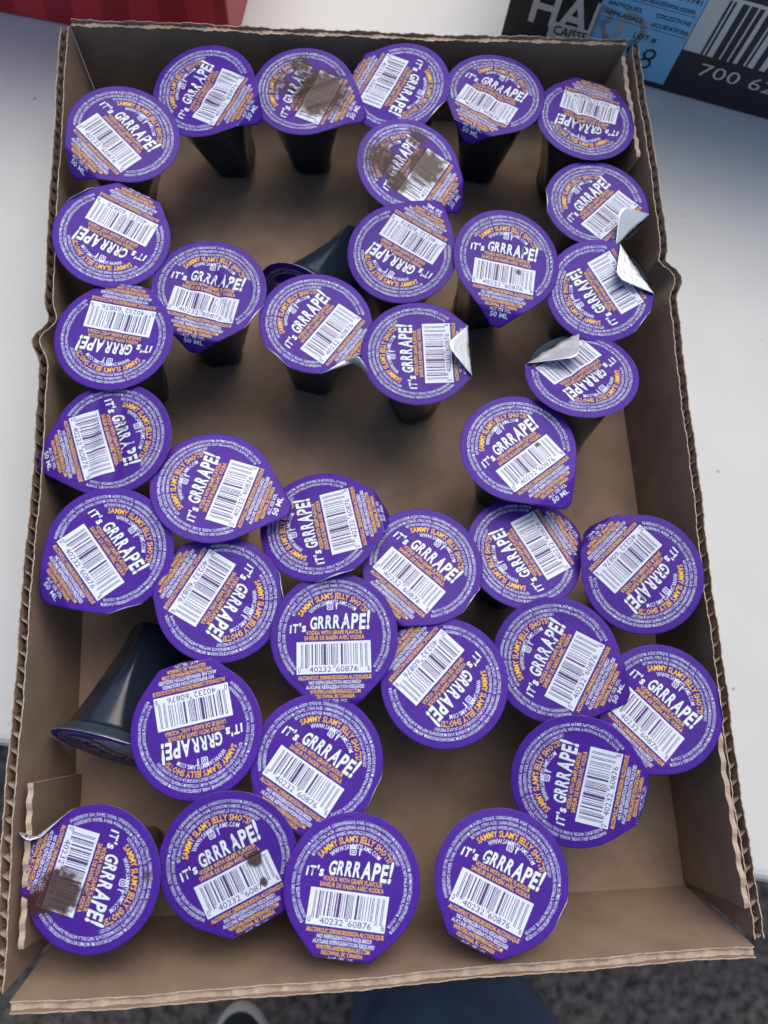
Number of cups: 39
